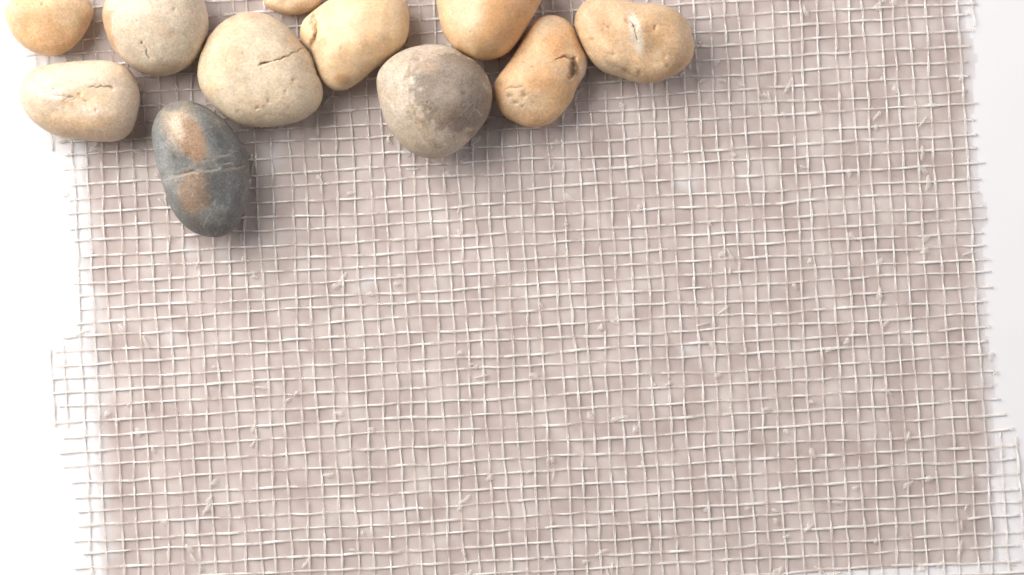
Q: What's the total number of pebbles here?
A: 11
